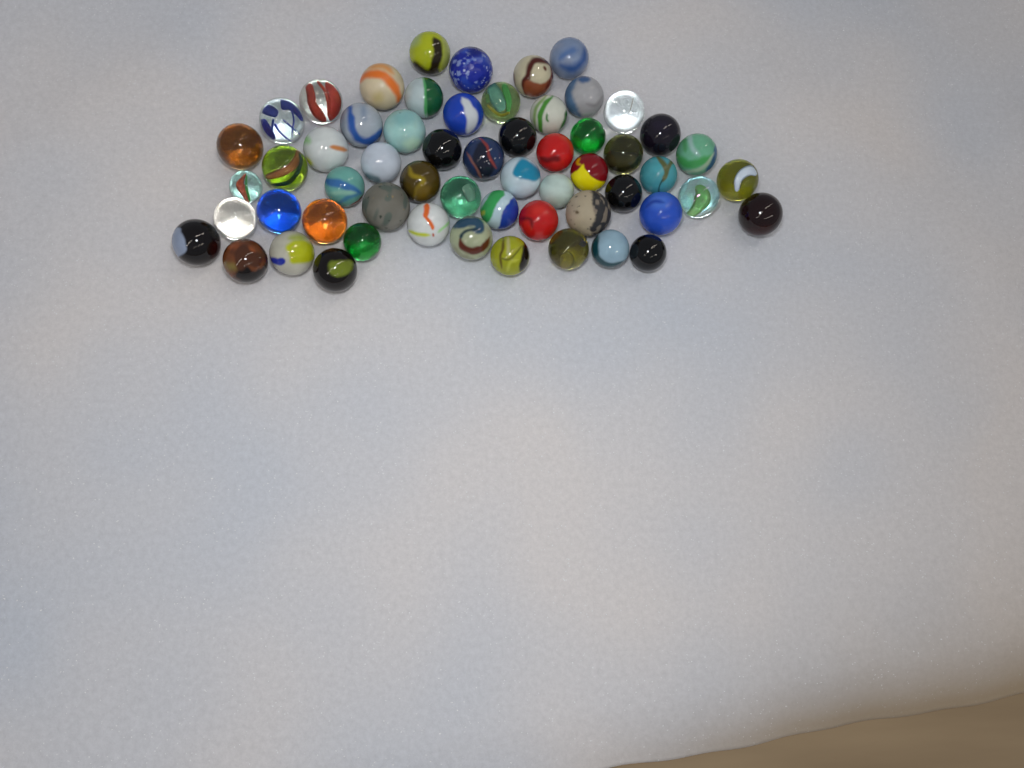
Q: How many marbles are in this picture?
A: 58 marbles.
